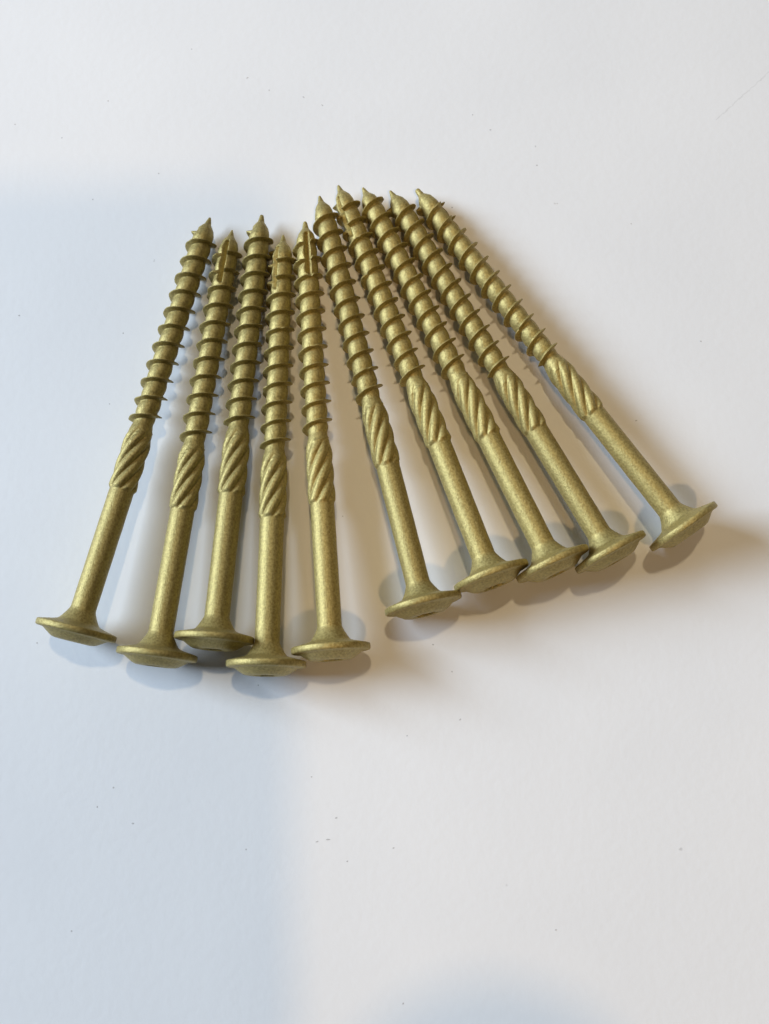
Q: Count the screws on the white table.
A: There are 10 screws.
